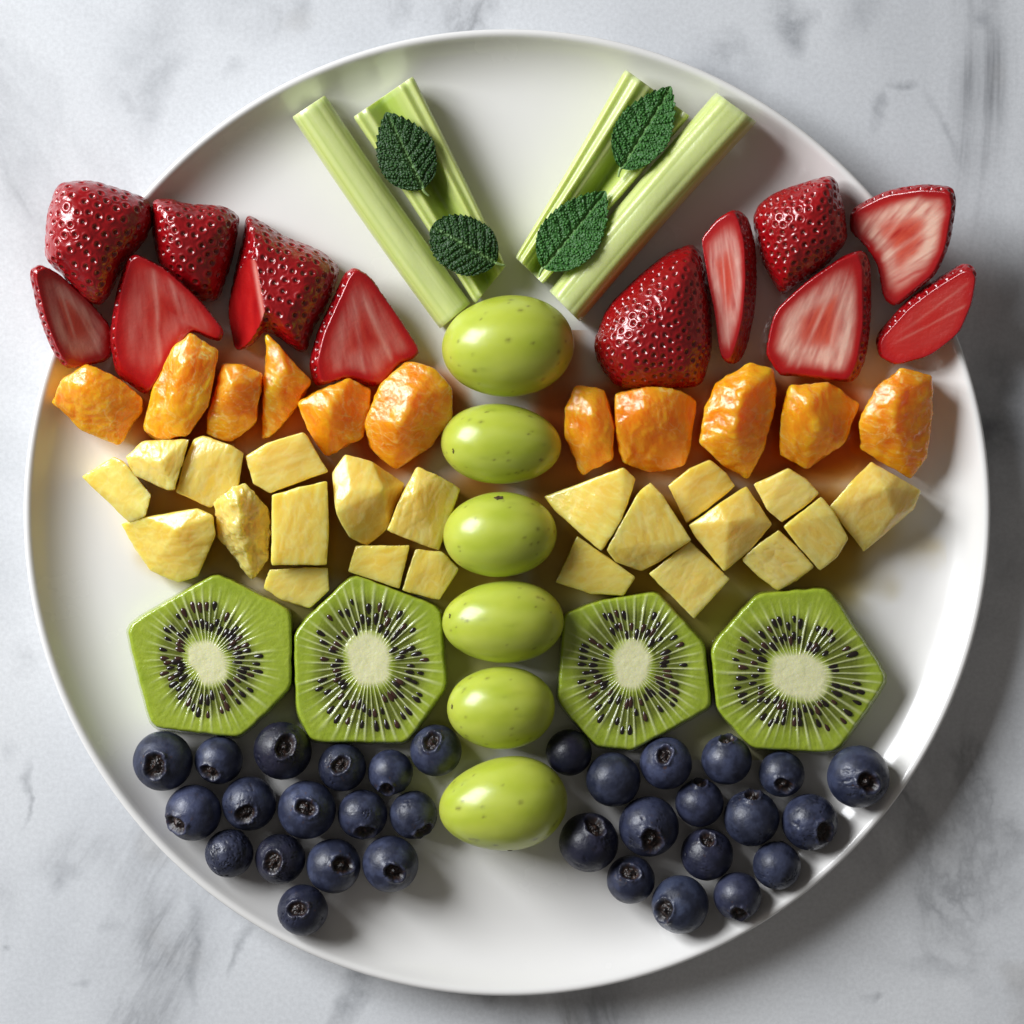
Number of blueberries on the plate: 32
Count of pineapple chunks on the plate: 22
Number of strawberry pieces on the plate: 12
